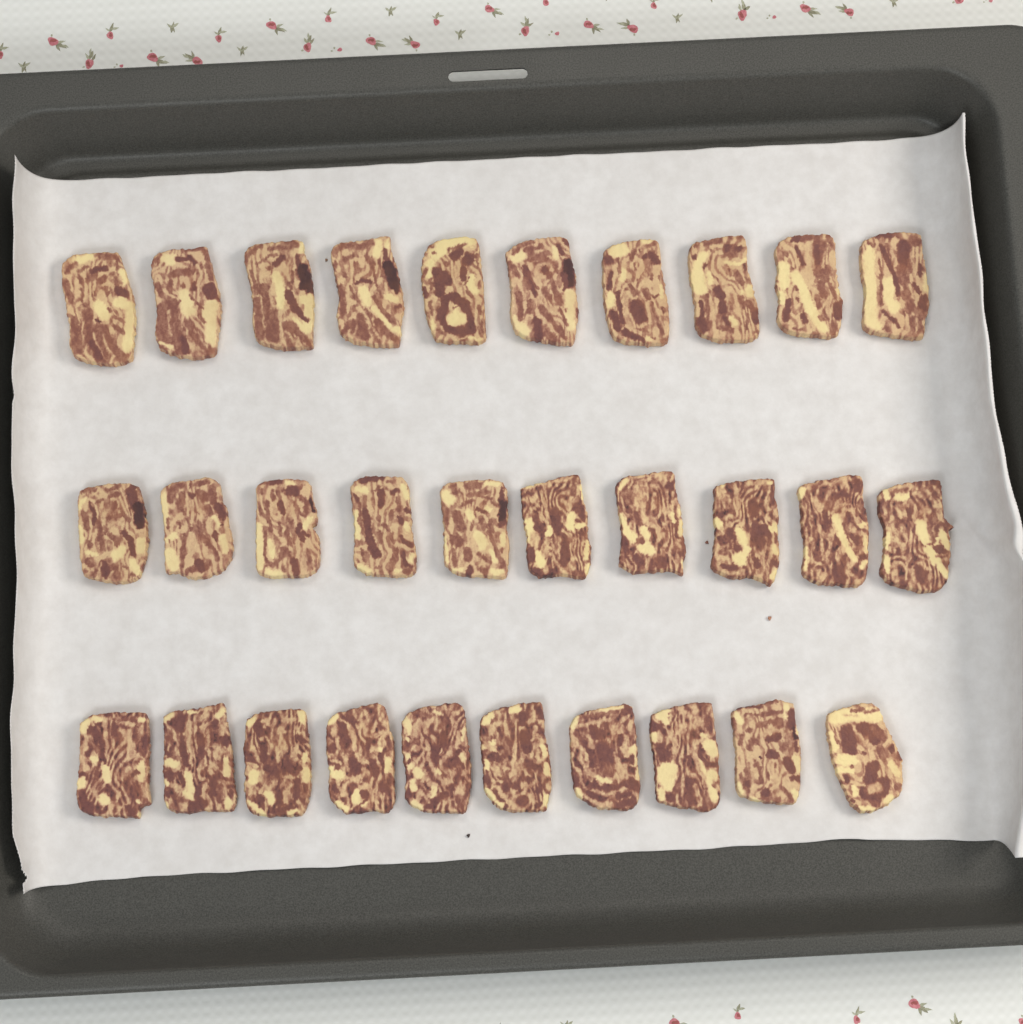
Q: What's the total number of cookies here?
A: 30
